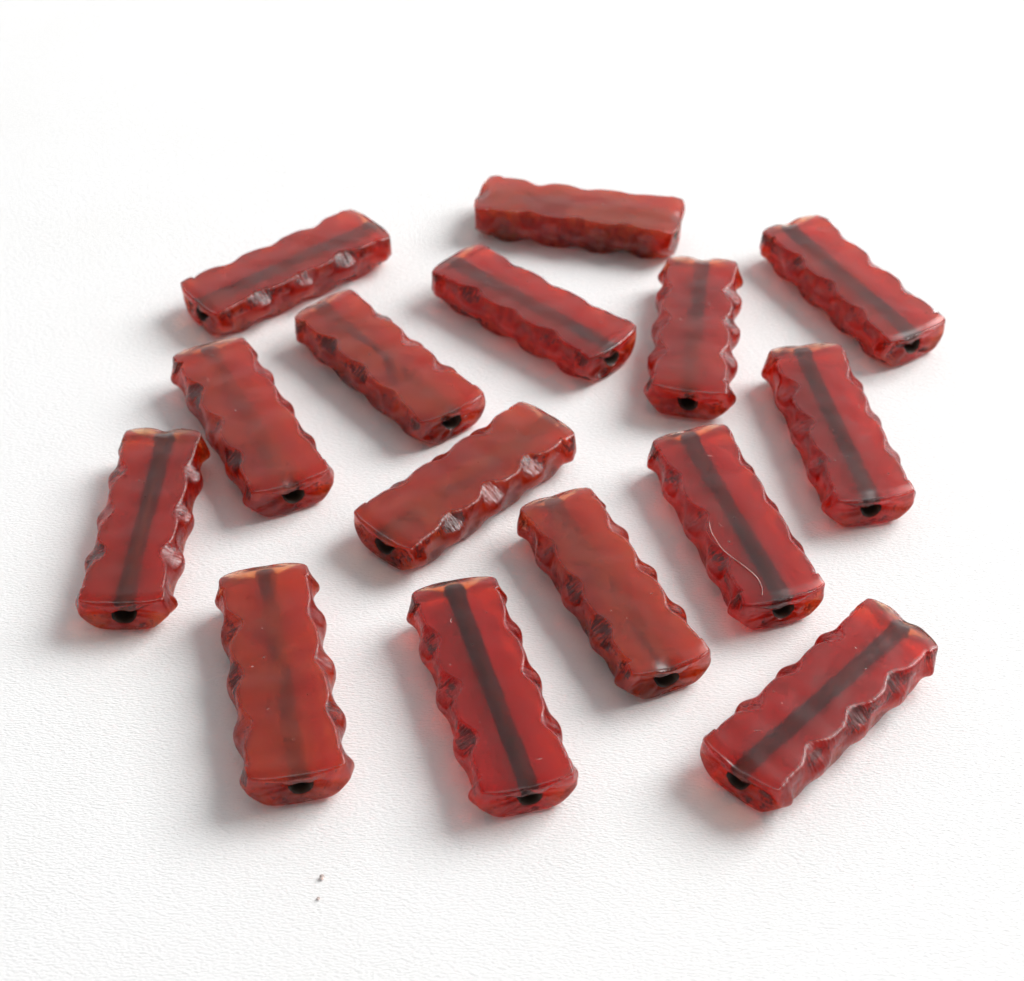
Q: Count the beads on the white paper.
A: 15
